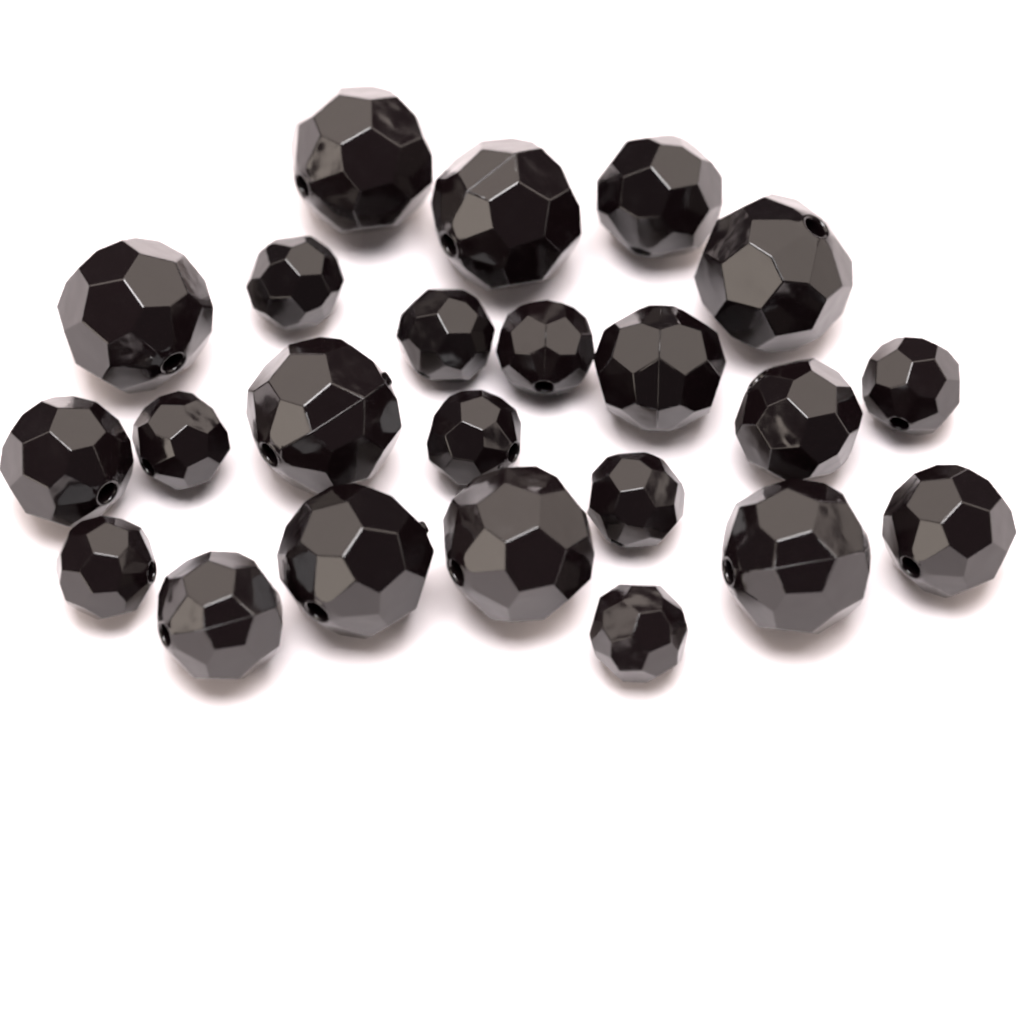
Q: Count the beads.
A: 23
